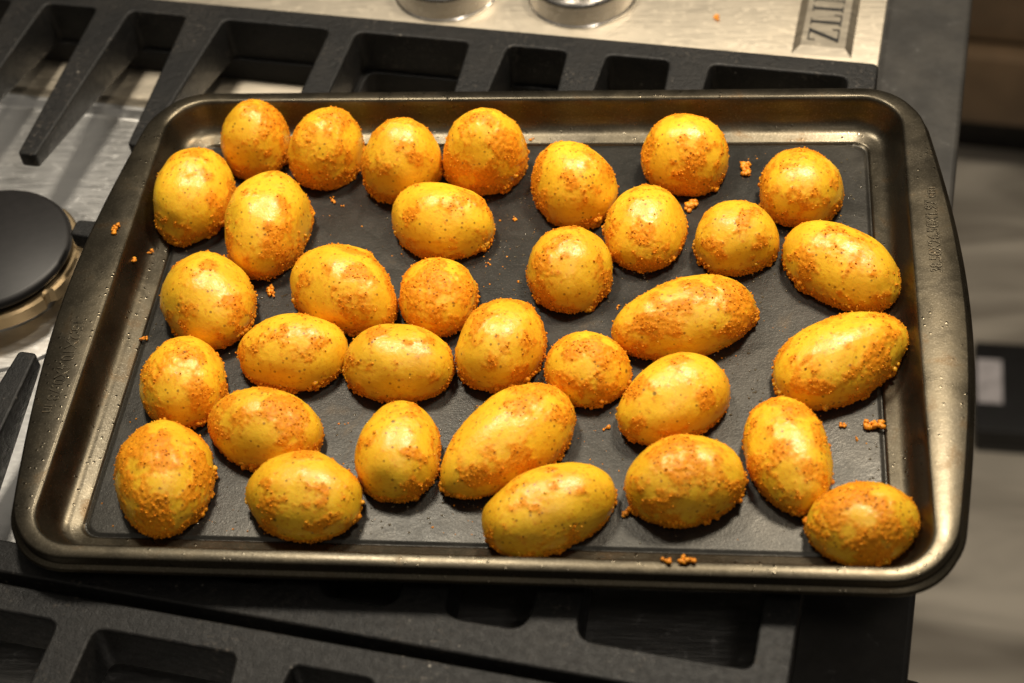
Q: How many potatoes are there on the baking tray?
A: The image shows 34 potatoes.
